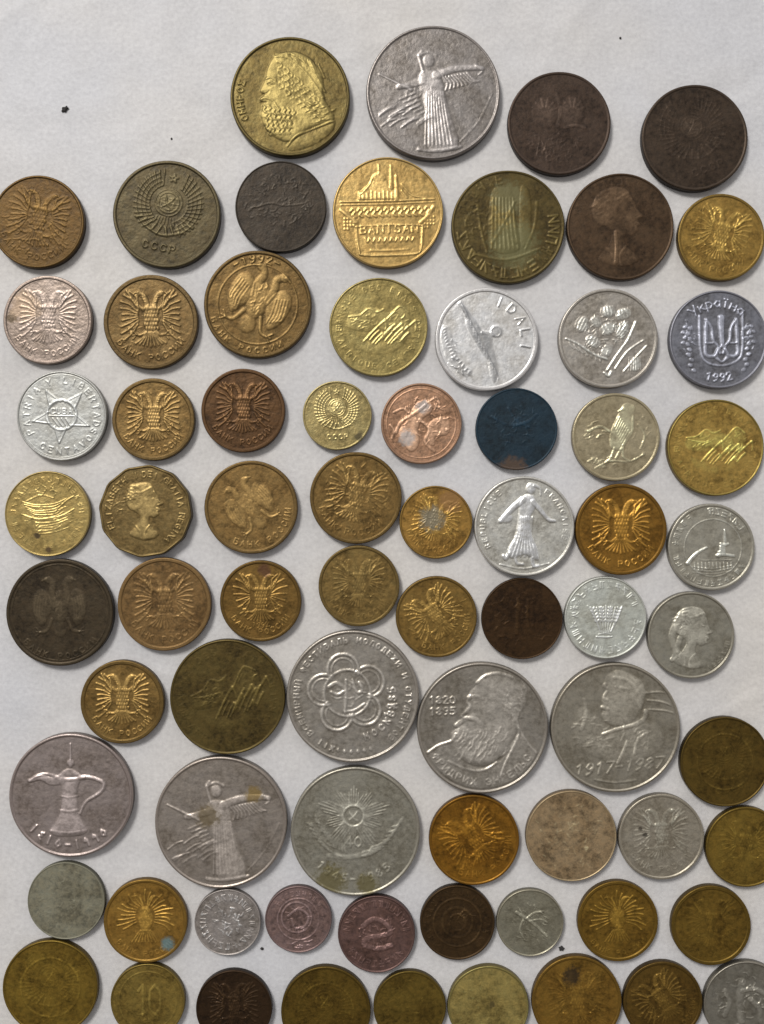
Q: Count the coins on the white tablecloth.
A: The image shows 73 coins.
